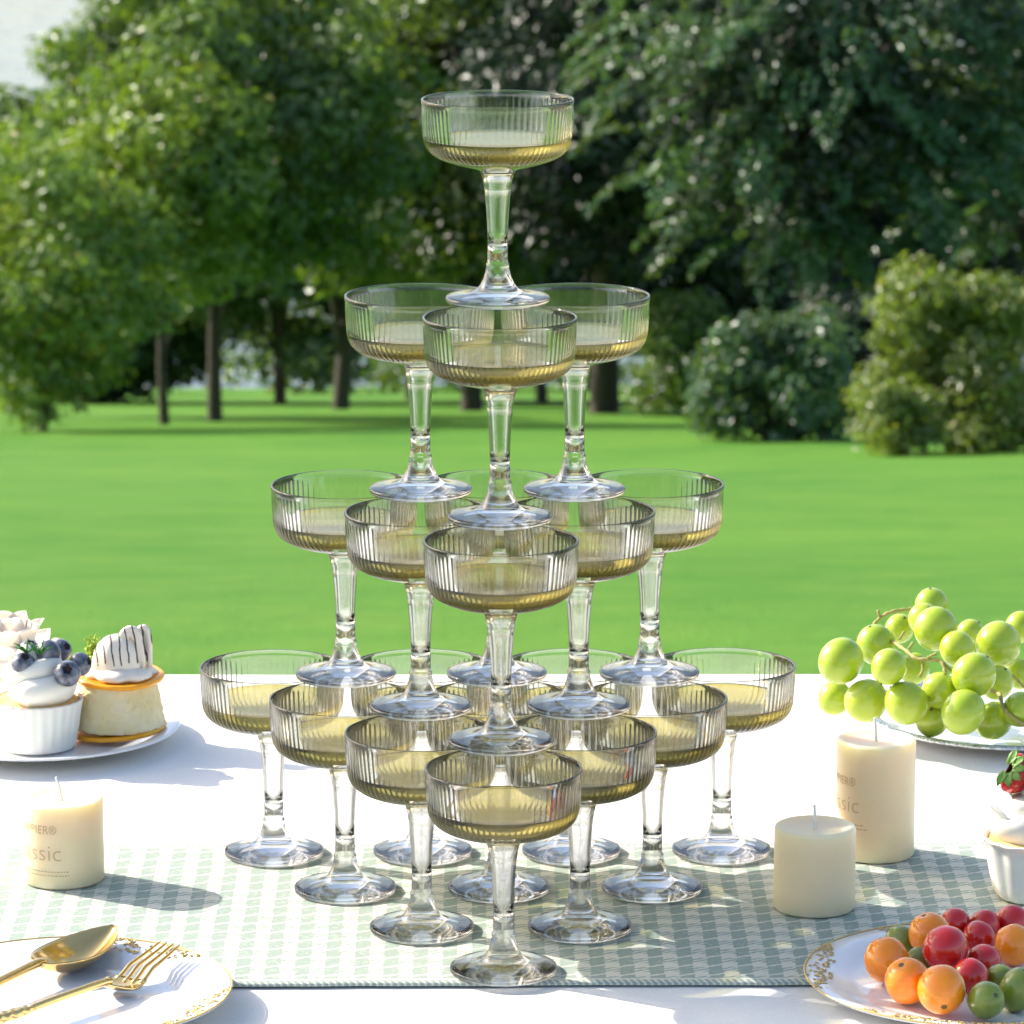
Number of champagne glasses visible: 20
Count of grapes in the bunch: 23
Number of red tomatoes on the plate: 7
